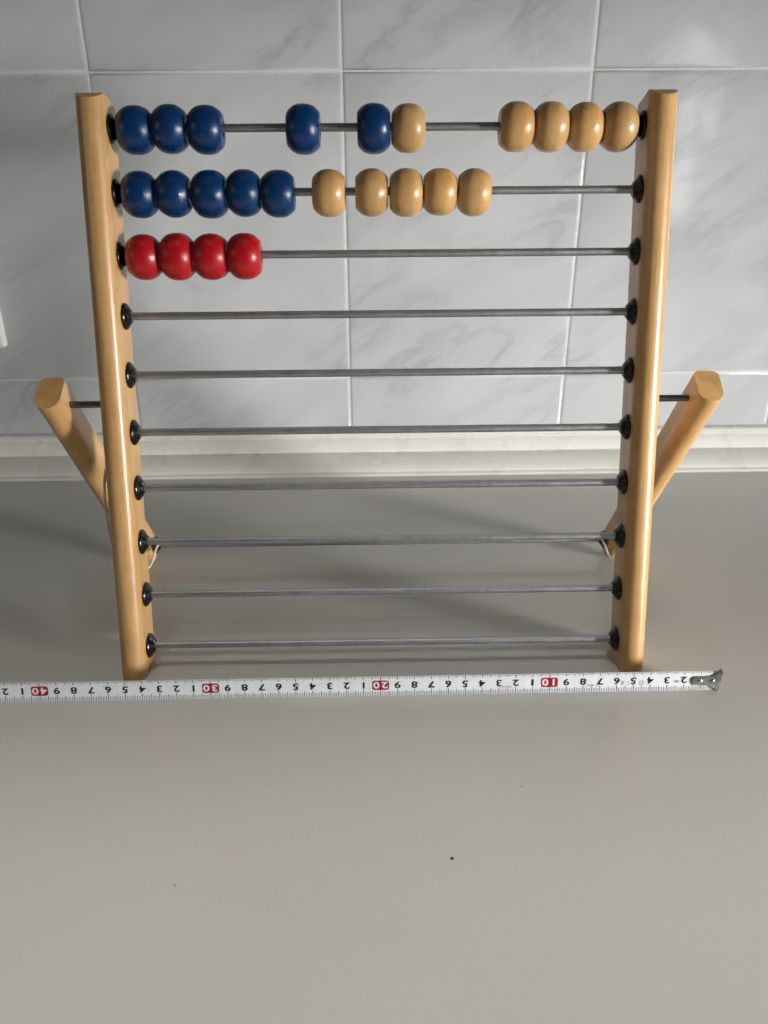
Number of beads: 24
